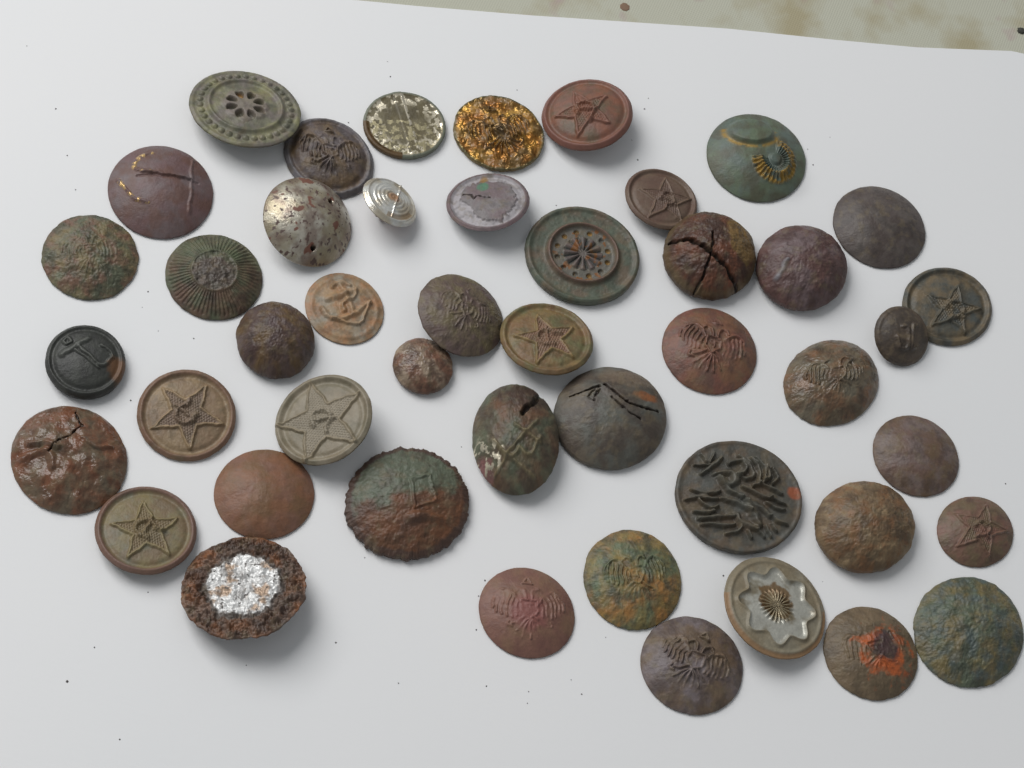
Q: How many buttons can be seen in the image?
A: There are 46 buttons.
